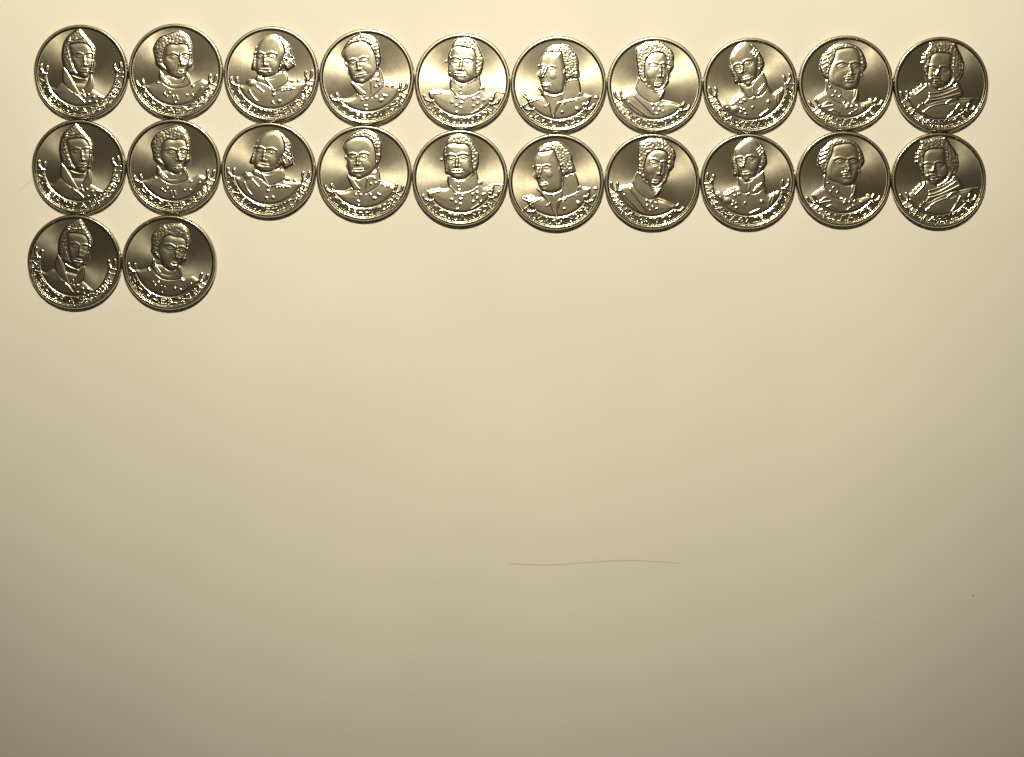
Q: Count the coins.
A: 22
